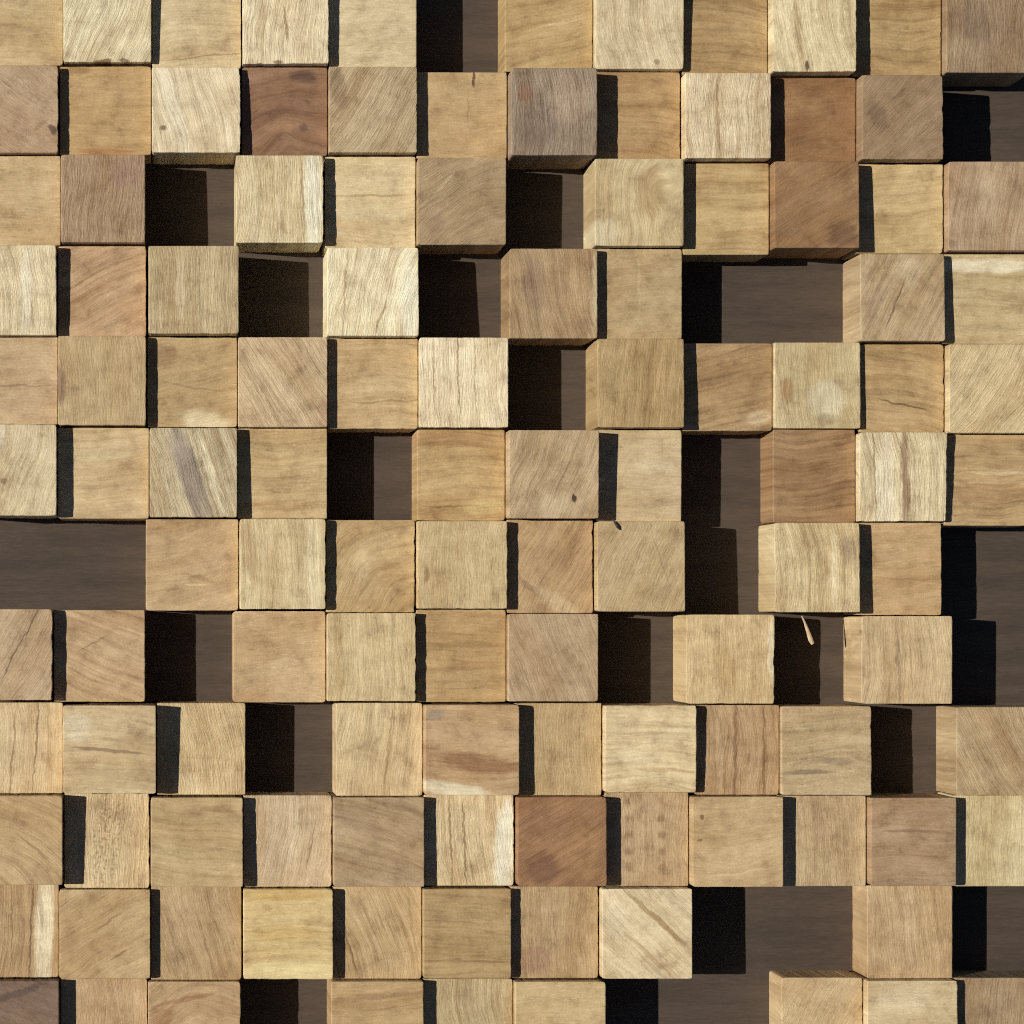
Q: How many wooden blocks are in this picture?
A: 117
